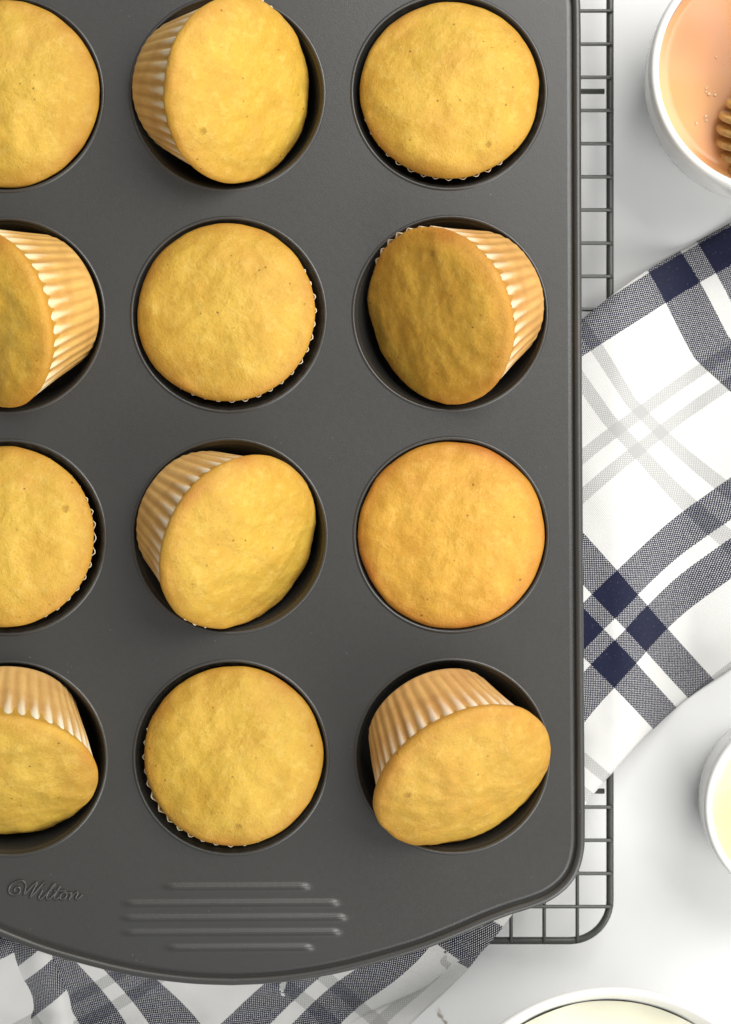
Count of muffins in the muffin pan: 12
